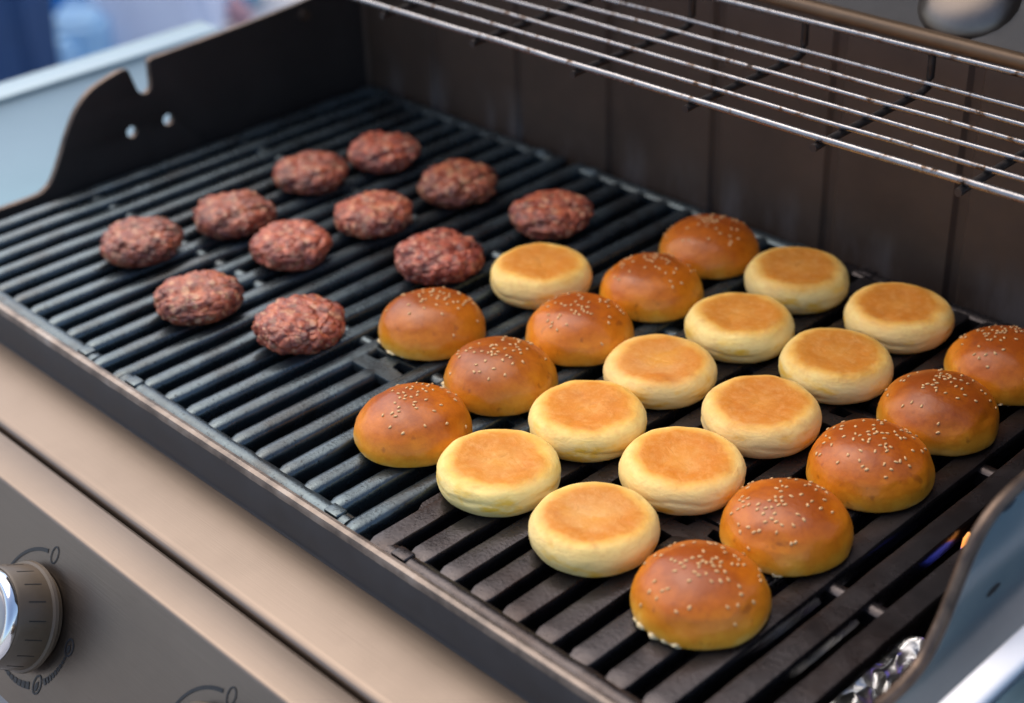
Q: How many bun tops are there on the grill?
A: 11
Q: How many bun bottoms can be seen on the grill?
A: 11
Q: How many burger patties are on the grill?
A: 11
